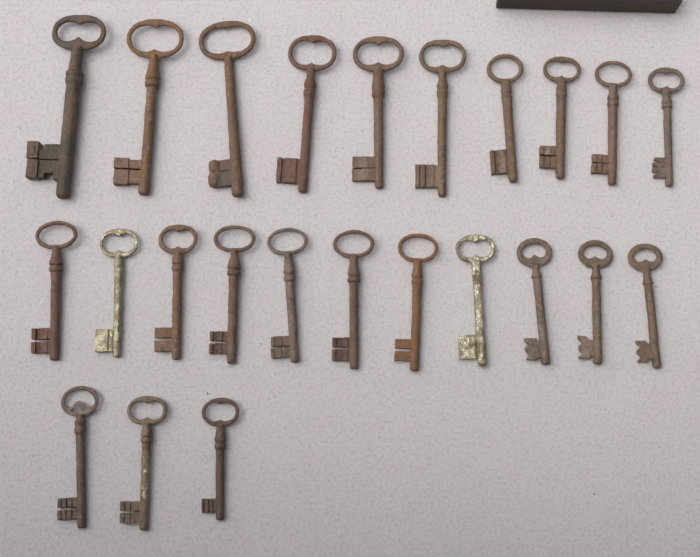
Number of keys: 24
